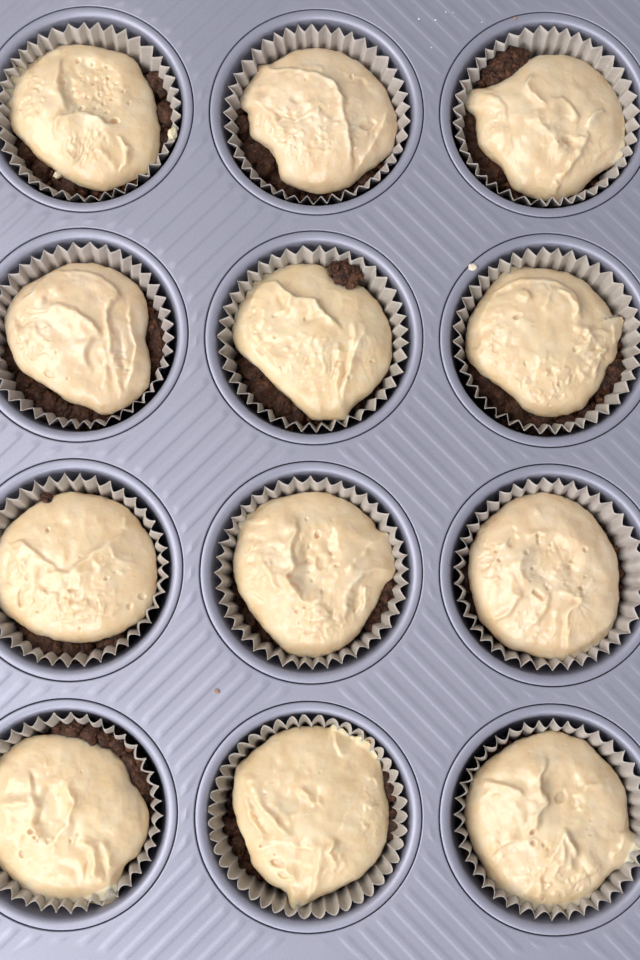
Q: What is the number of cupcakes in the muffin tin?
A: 12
